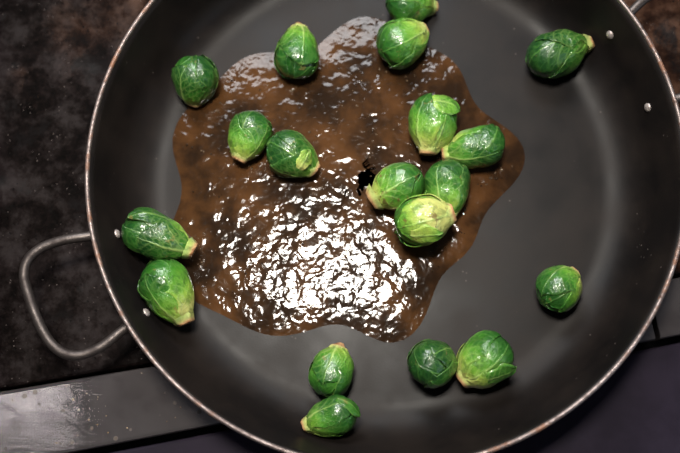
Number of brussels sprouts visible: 19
